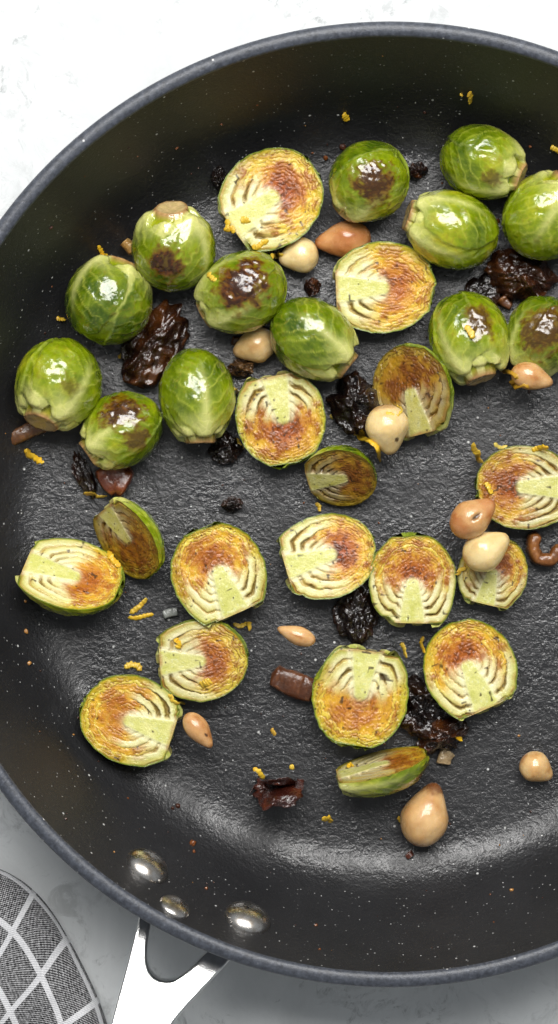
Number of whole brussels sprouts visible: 13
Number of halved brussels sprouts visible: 17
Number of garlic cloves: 11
